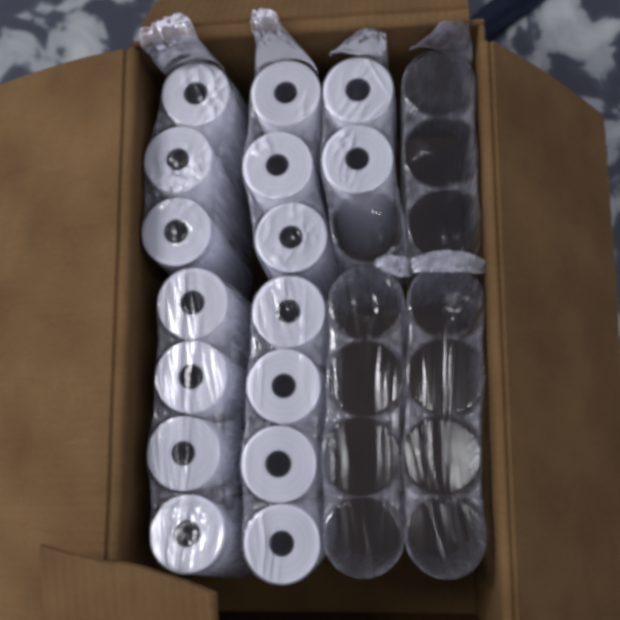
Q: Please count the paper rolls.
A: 16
